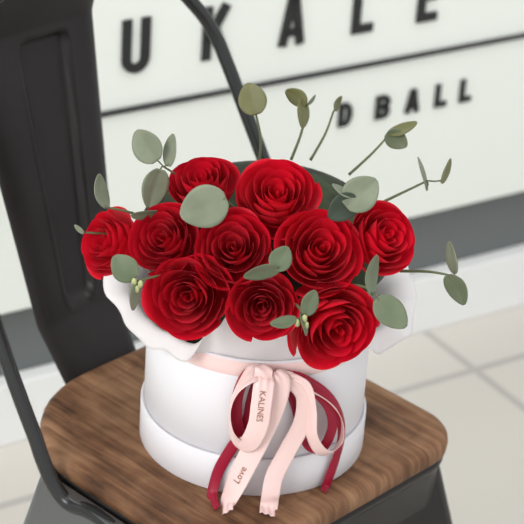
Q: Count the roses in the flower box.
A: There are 10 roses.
